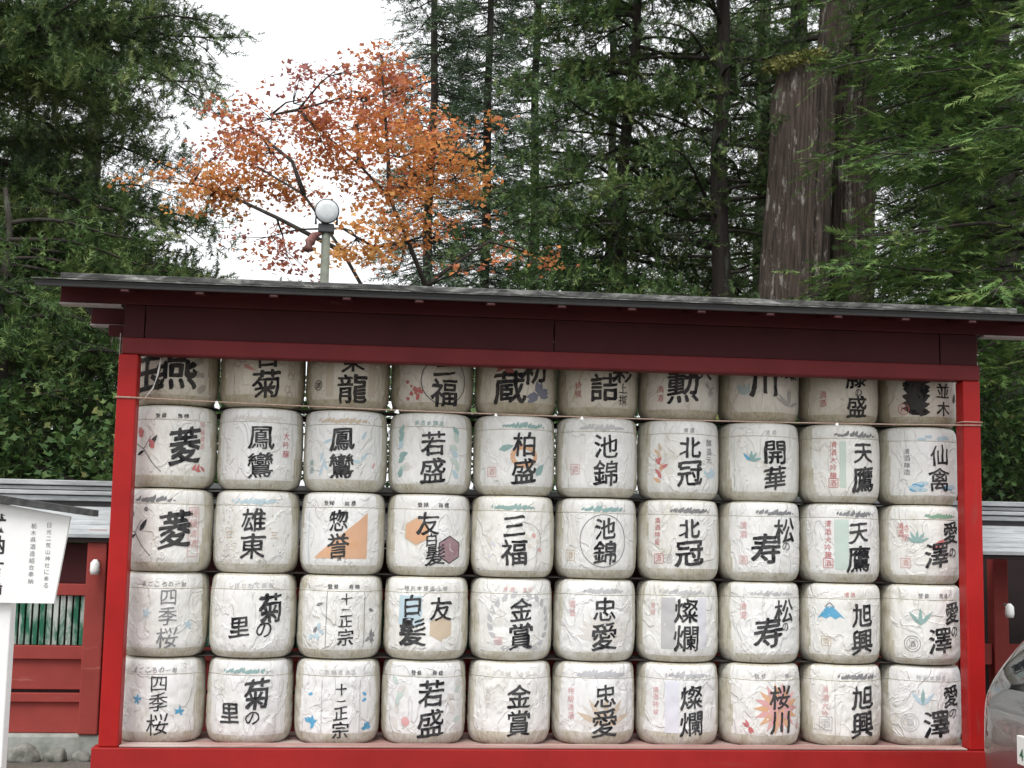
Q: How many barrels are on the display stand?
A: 50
